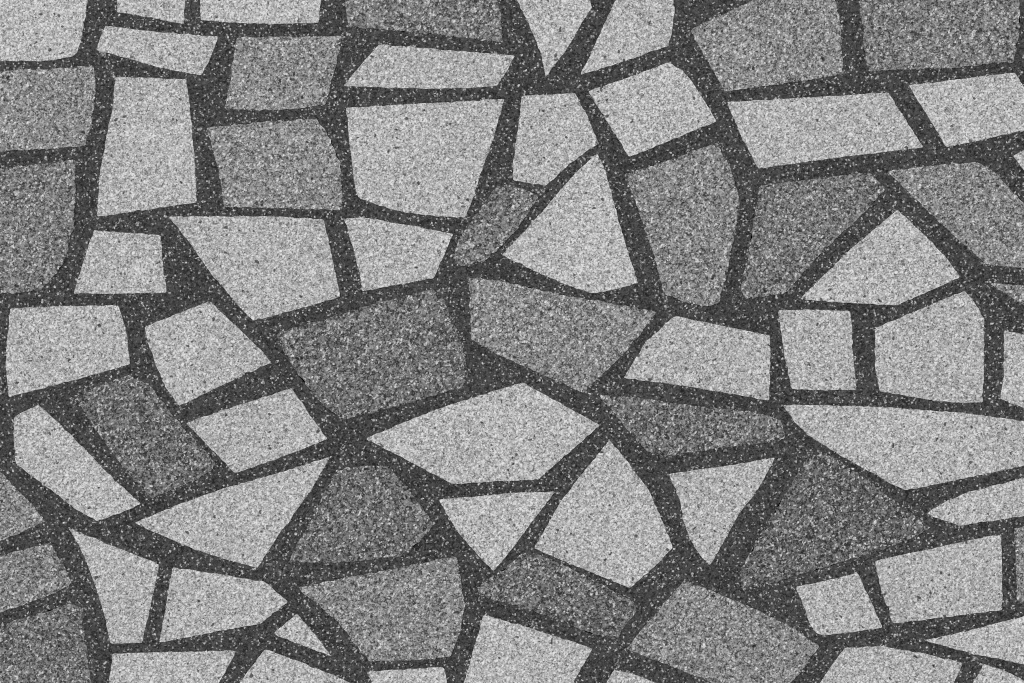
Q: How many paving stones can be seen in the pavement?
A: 72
